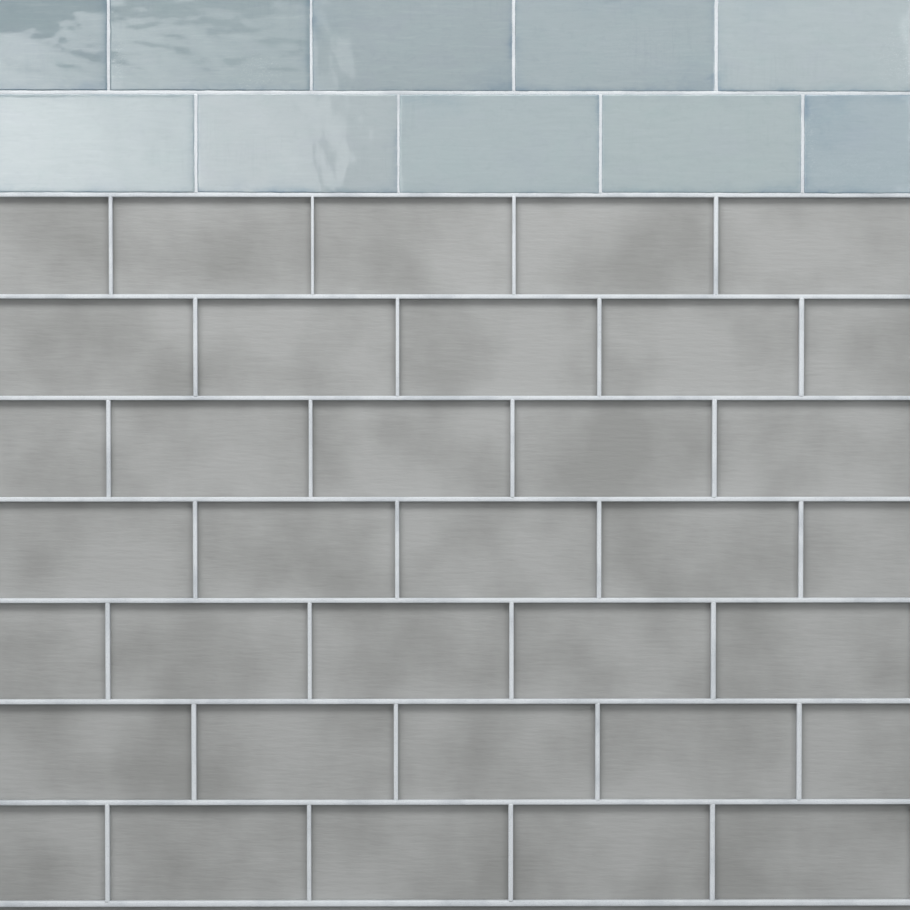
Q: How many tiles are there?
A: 10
